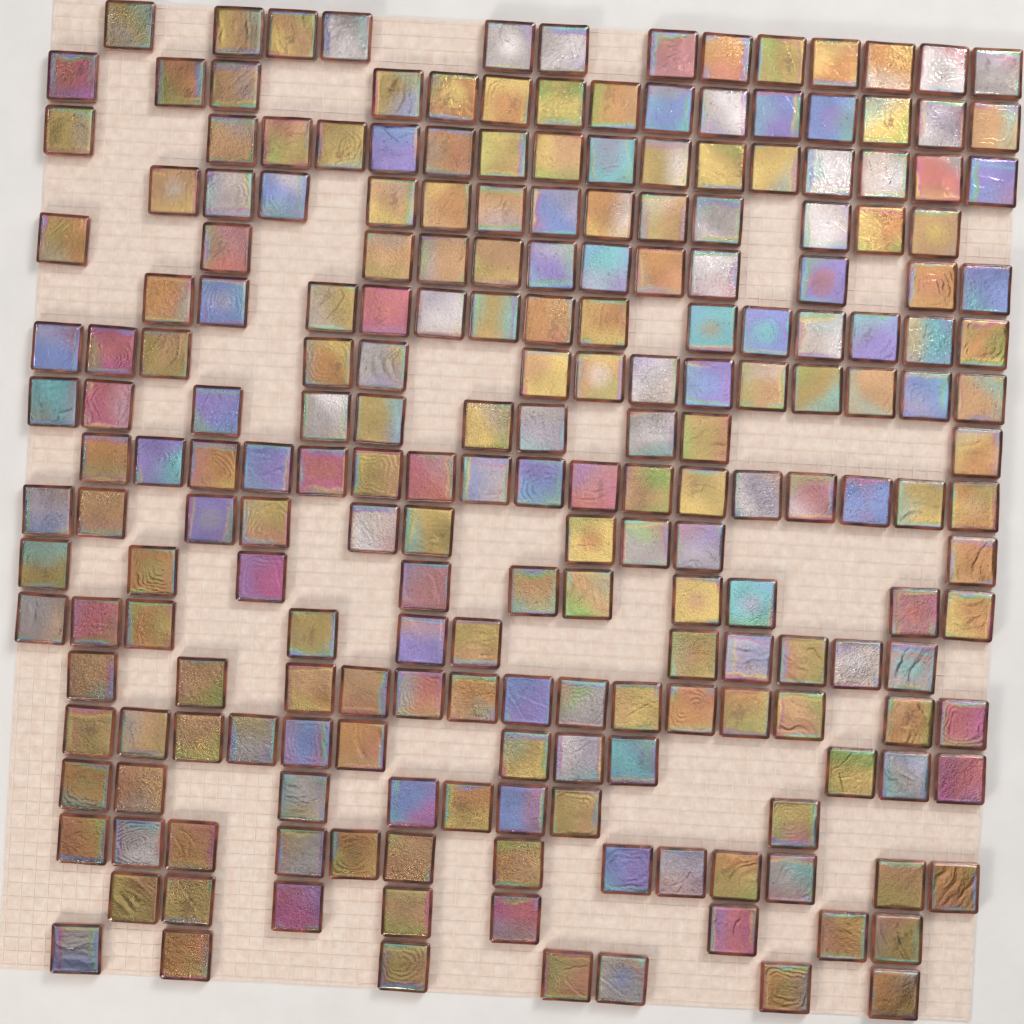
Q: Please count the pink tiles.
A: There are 21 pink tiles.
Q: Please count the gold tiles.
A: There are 120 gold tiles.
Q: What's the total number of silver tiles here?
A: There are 41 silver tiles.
